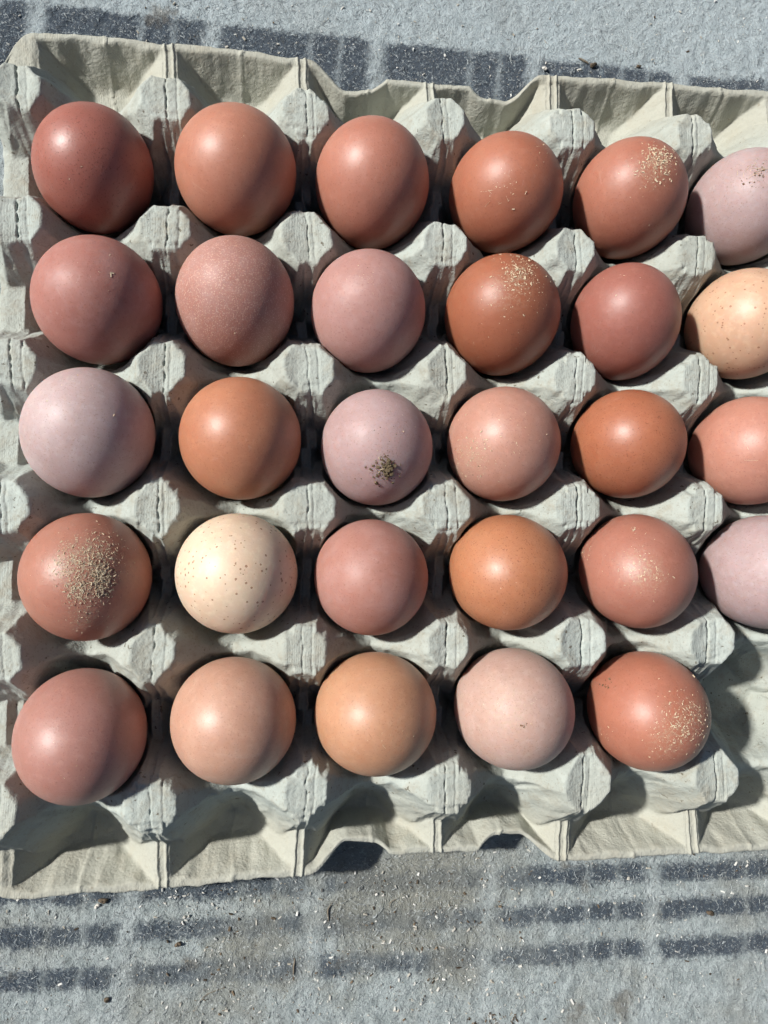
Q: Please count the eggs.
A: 29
